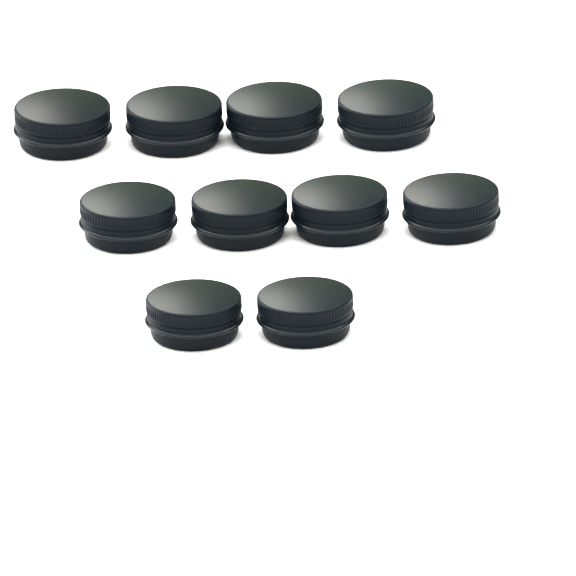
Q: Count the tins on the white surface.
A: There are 10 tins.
